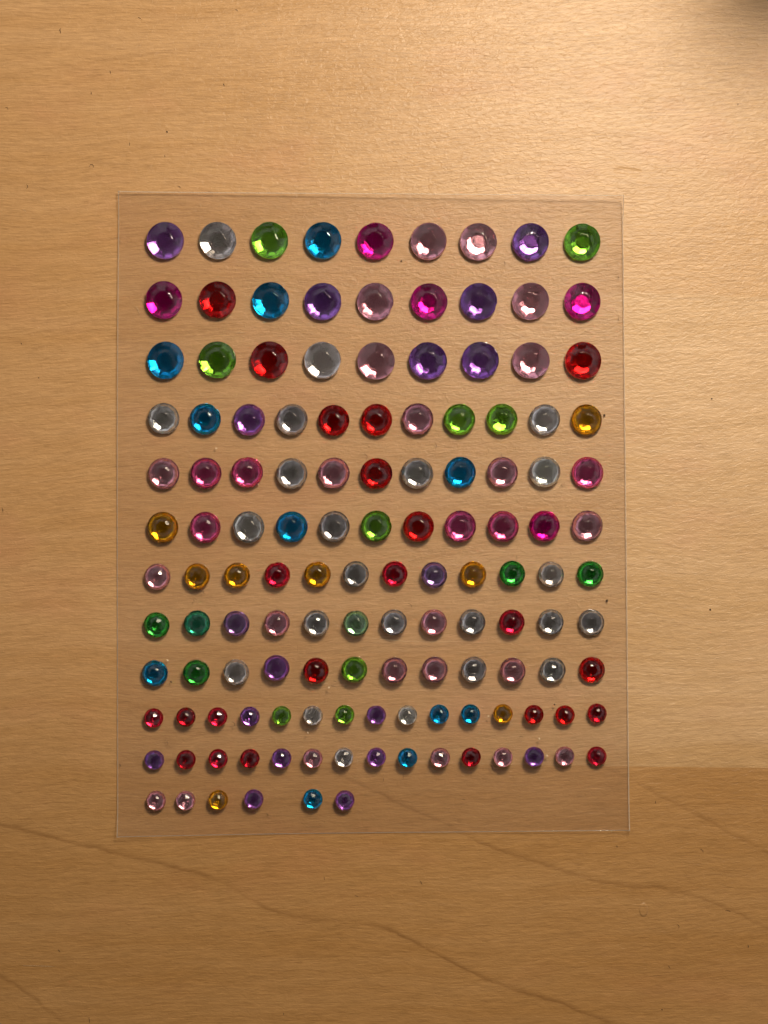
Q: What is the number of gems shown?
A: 132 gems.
